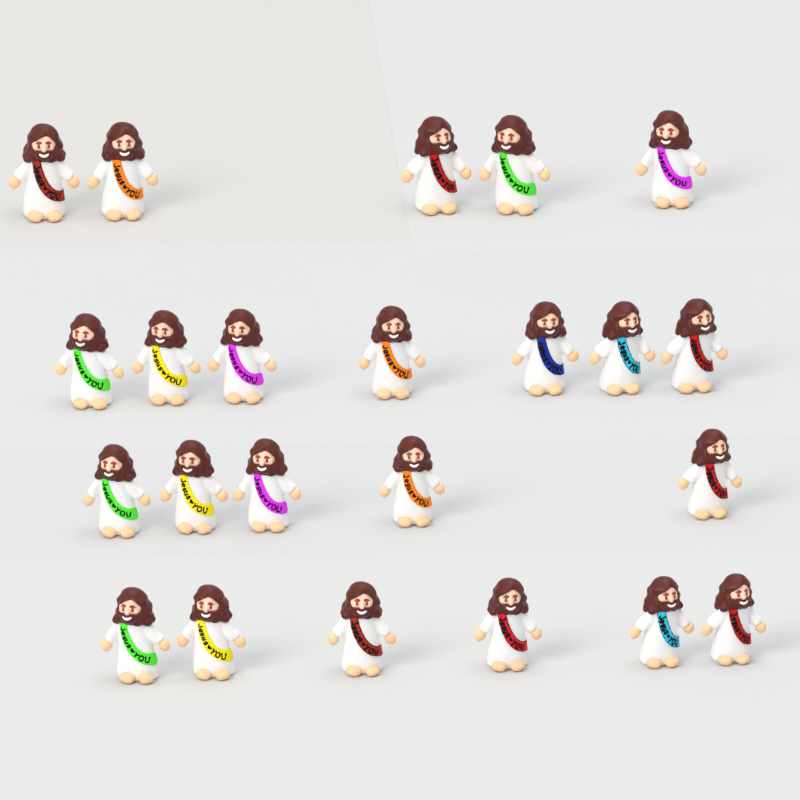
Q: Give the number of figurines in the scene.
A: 23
